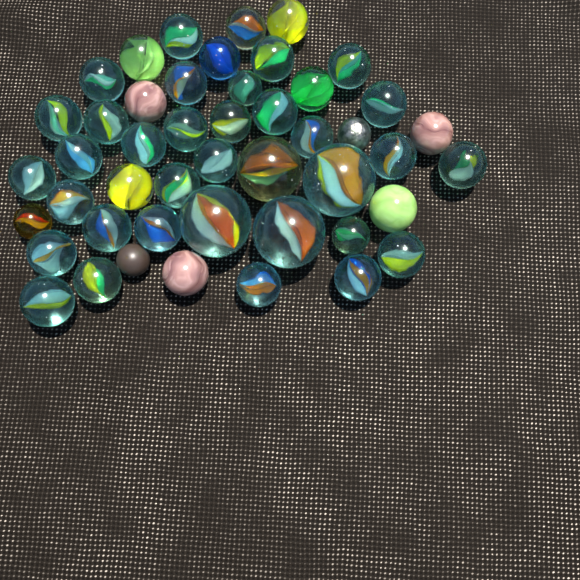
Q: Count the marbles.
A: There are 47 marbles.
